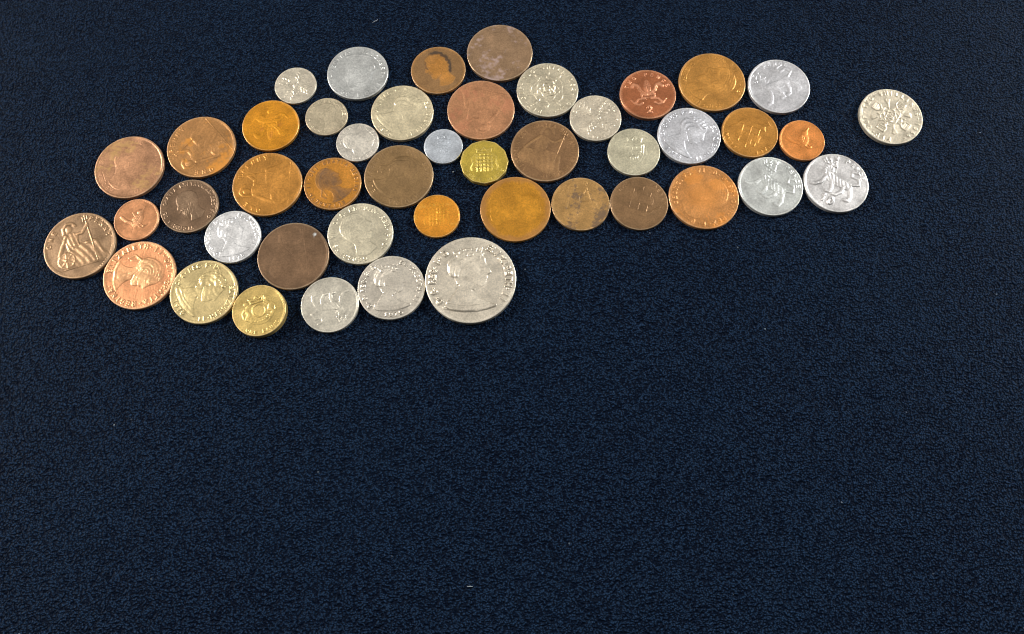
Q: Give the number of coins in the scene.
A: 46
